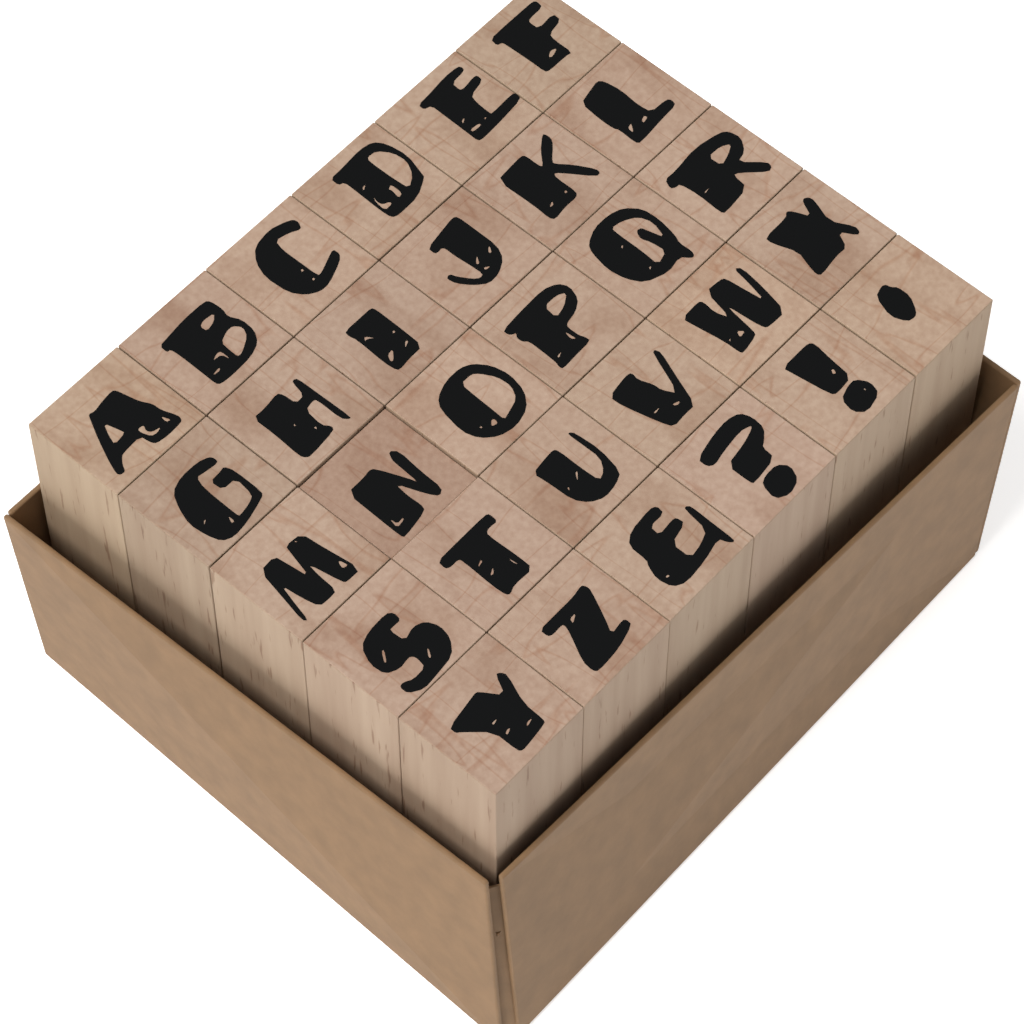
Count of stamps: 30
